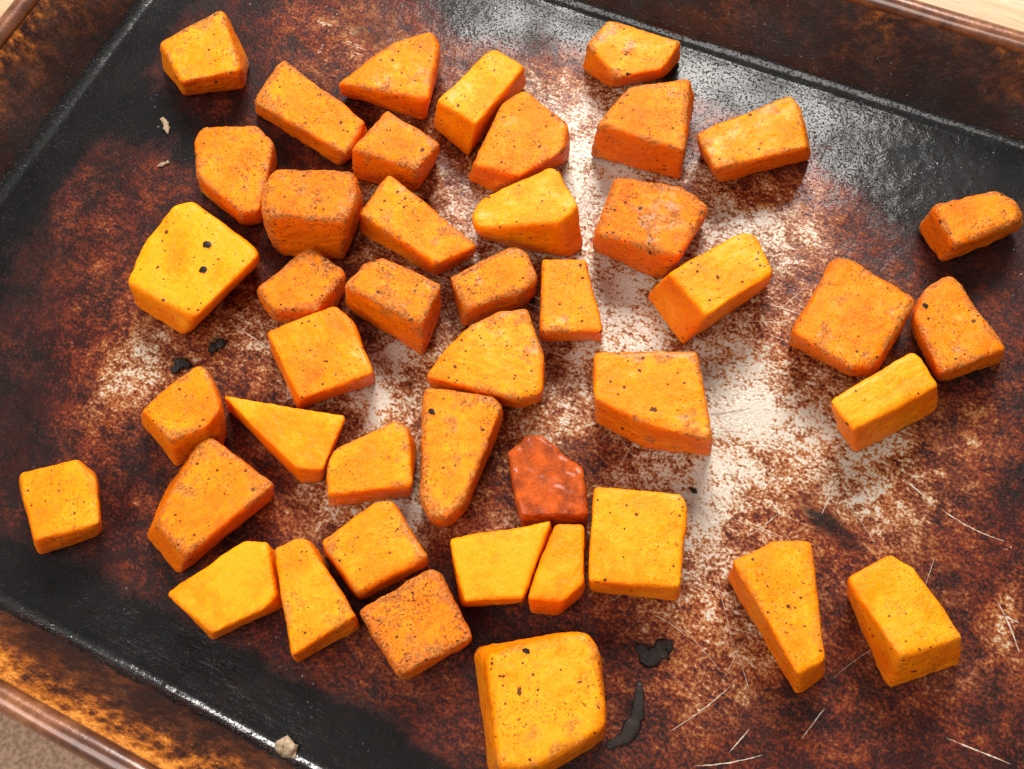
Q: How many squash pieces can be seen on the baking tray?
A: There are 44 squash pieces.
